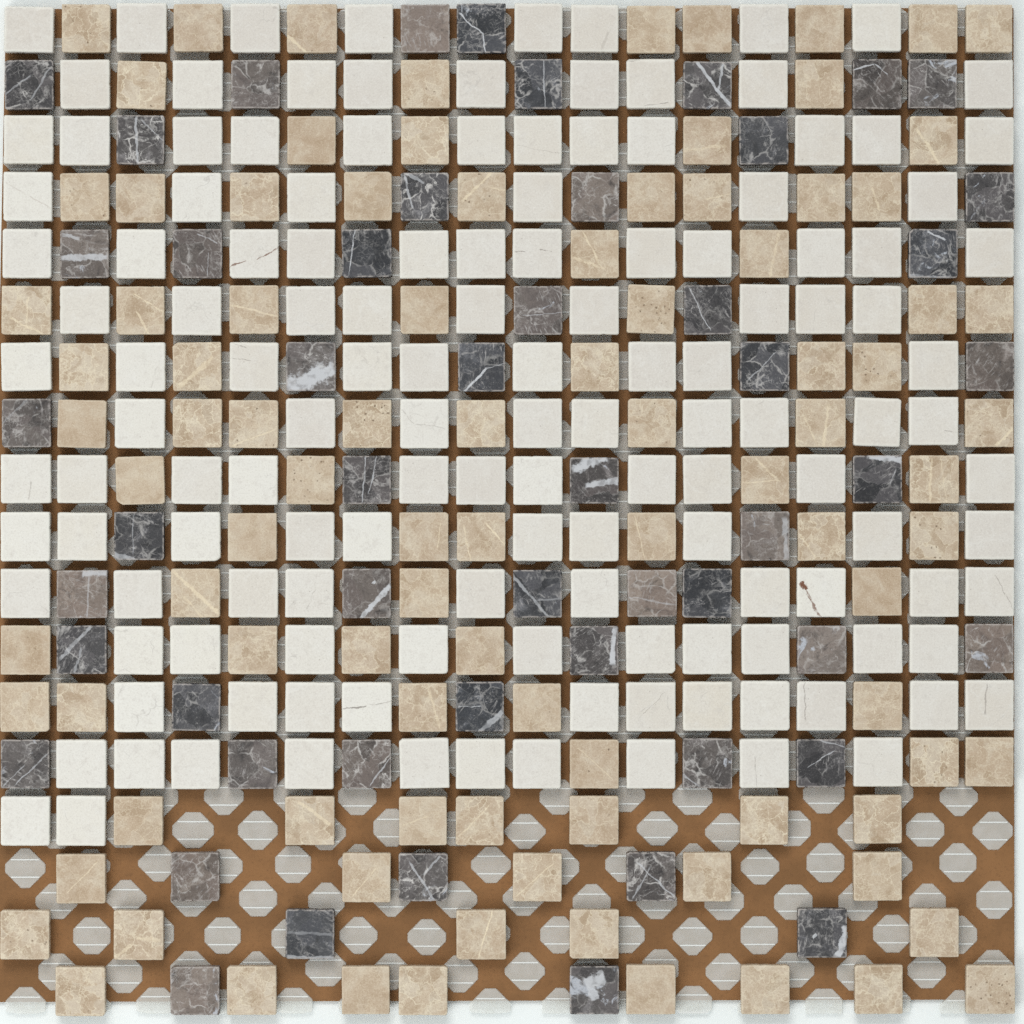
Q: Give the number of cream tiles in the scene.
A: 138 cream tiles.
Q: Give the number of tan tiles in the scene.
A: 96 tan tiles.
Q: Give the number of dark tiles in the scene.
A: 52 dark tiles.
